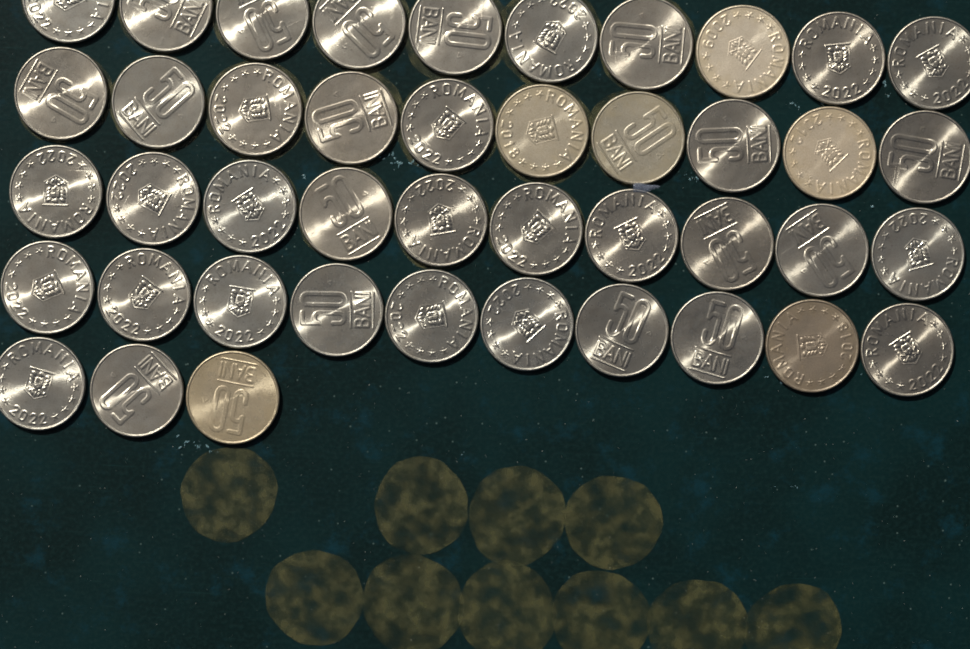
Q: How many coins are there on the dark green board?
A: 43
